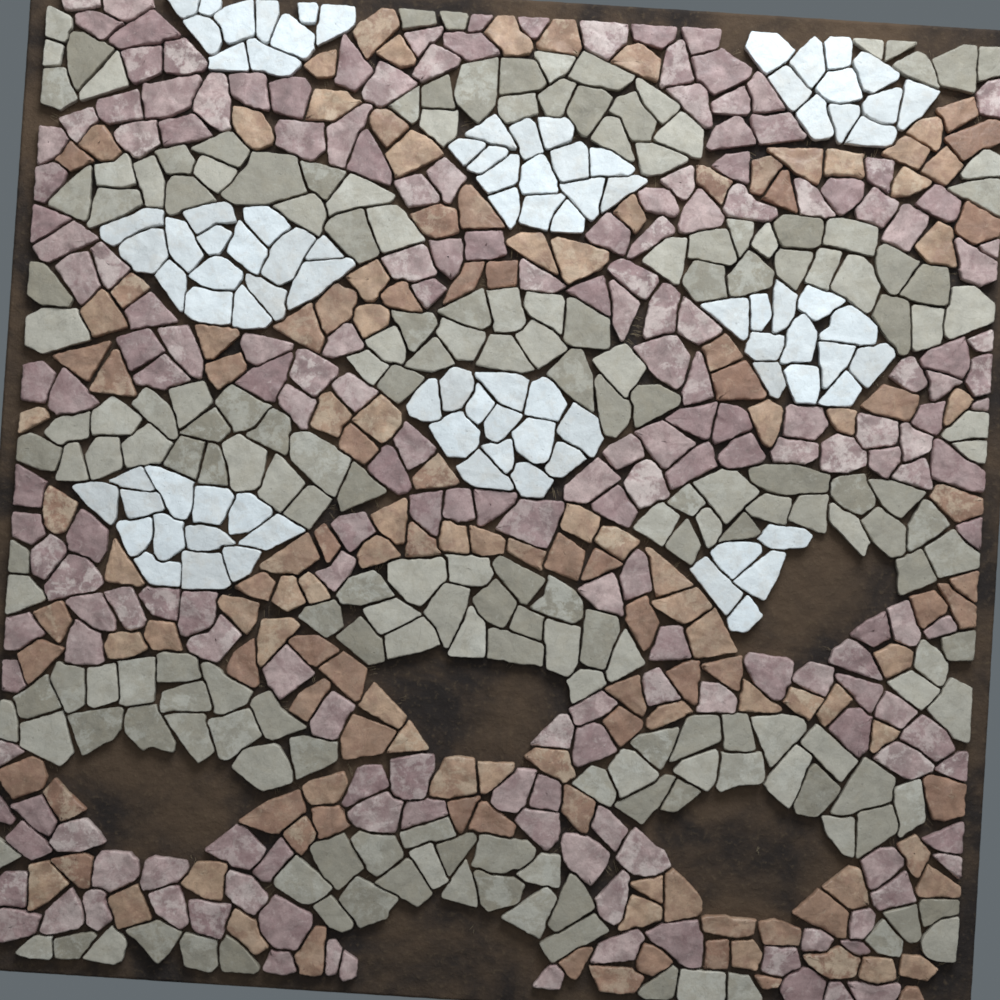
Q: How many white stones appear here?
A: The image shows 93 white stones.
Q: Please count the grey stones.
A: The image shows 200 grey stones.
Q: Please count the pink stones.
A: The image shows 195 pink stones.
